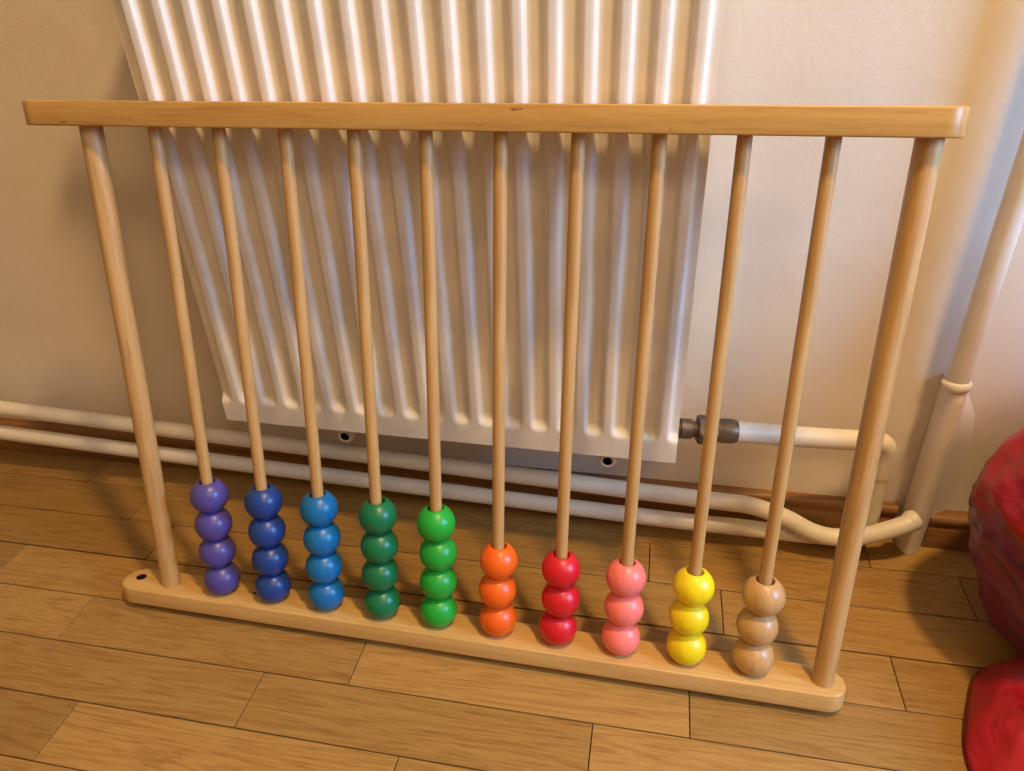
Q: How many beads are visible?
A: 35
